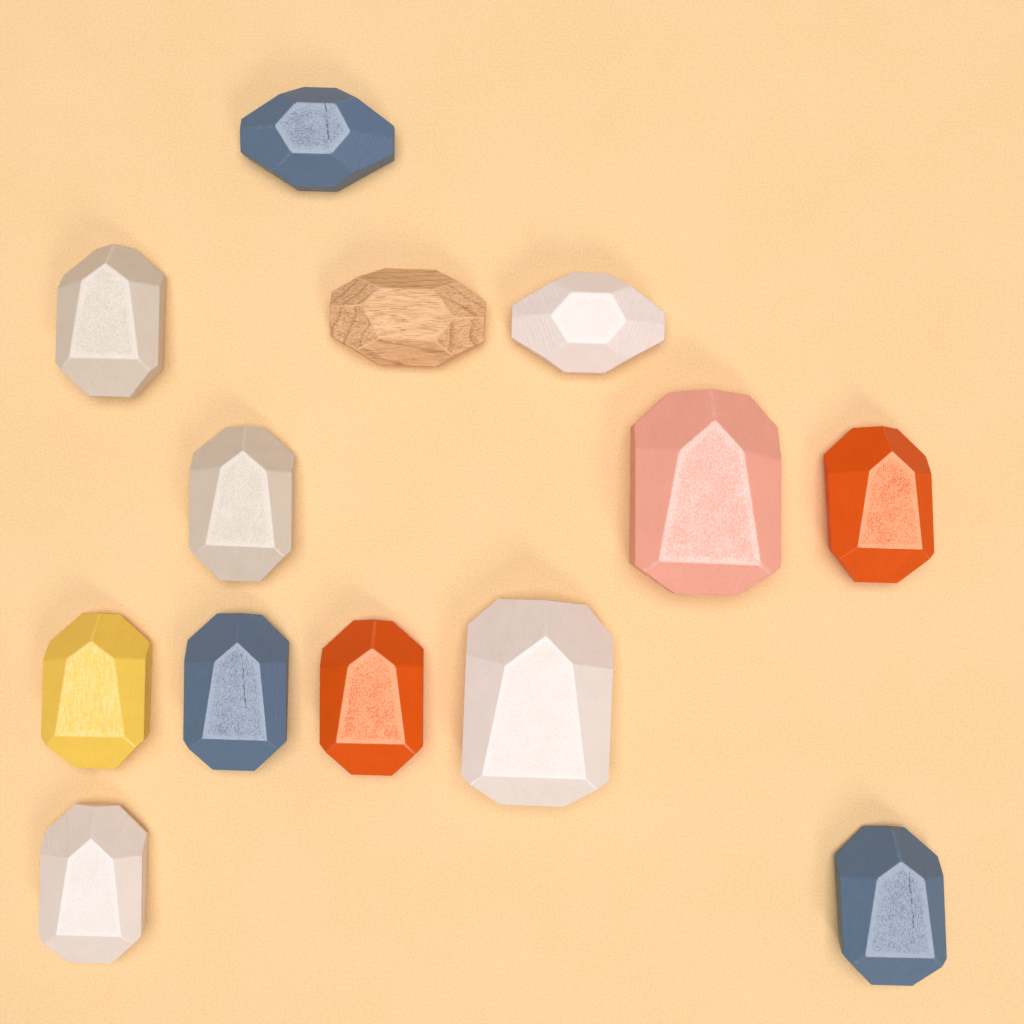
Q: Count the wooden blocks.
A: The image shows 13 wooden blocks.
